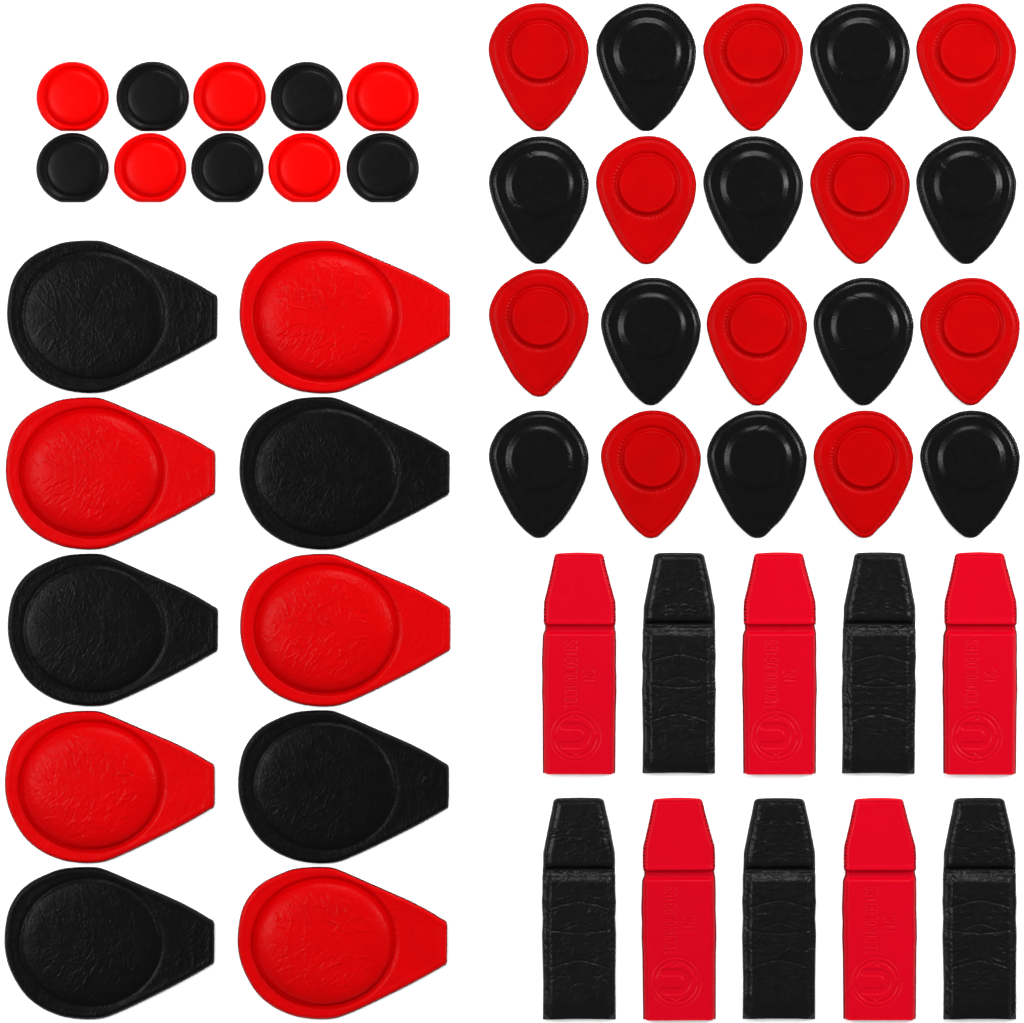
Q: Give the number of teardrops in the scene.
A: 20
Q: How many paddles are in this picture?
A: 10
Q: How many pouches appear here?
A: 10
